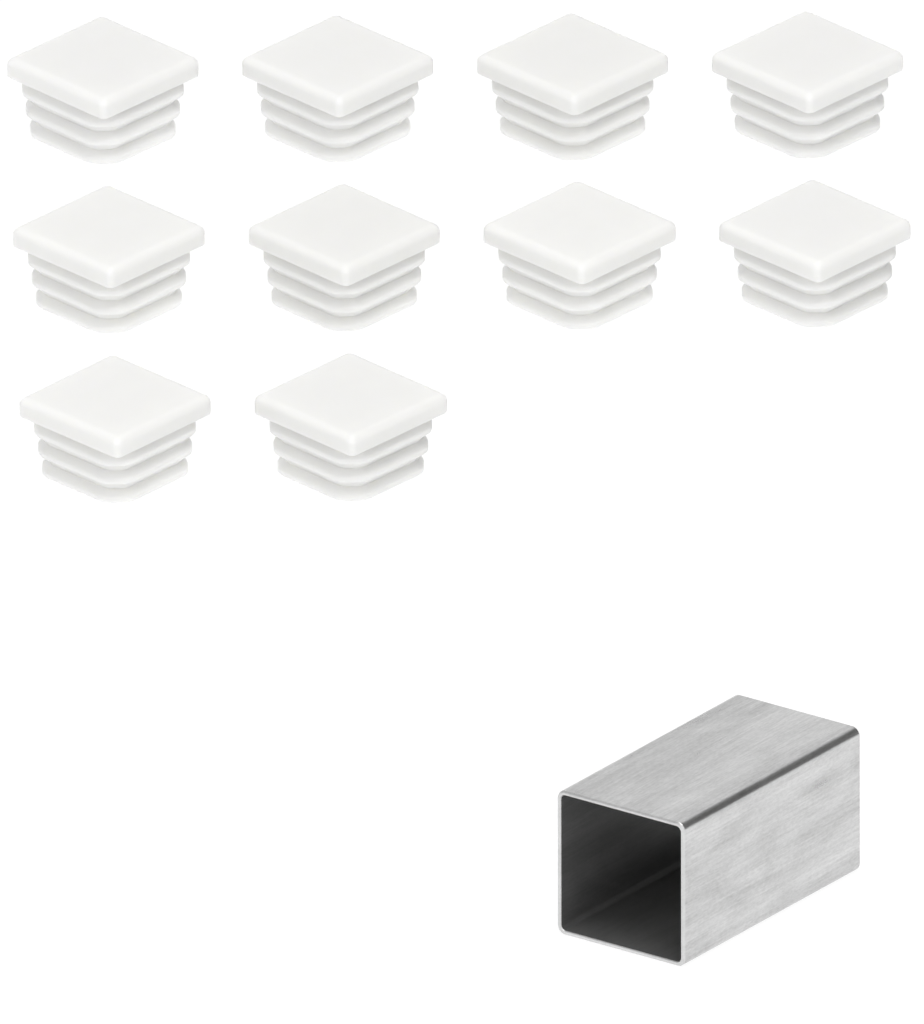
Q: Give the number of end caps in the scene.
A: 10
